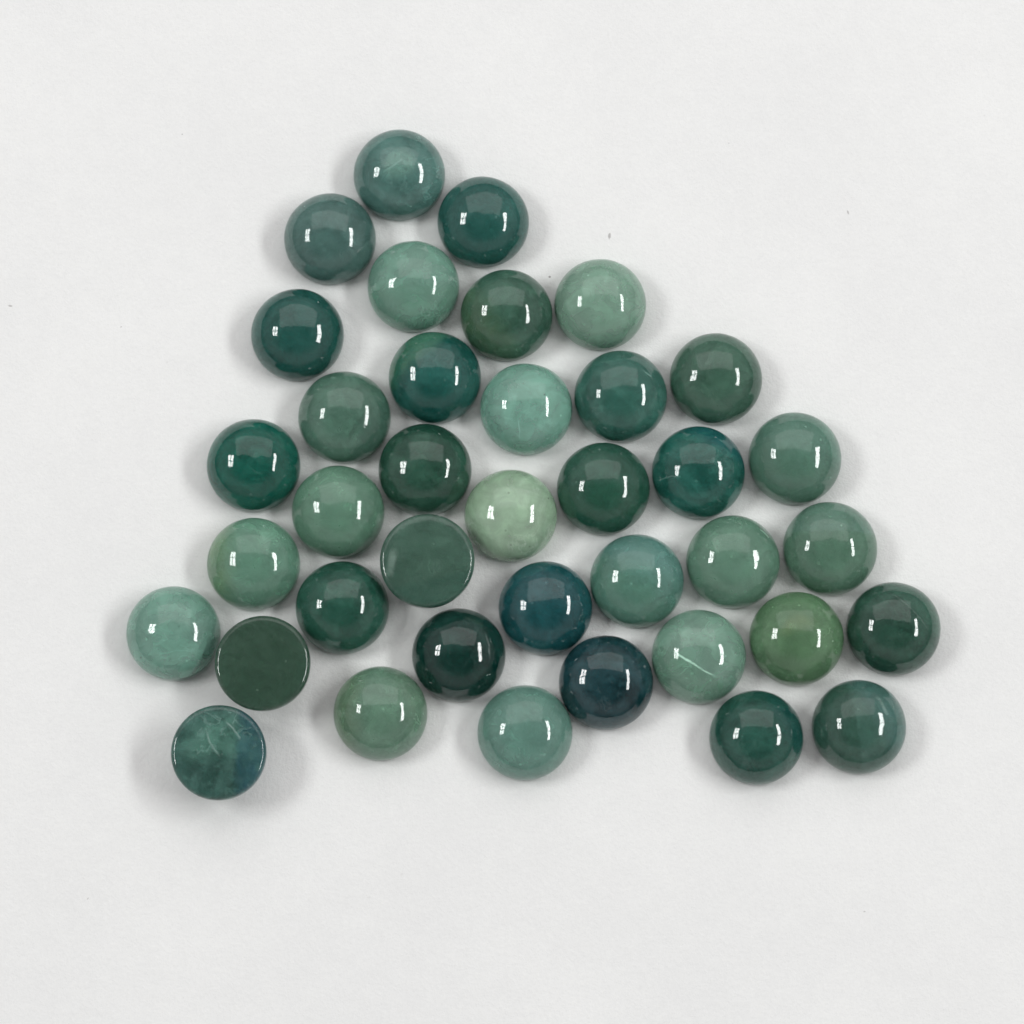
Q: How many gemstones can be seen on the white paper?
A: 38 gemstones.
